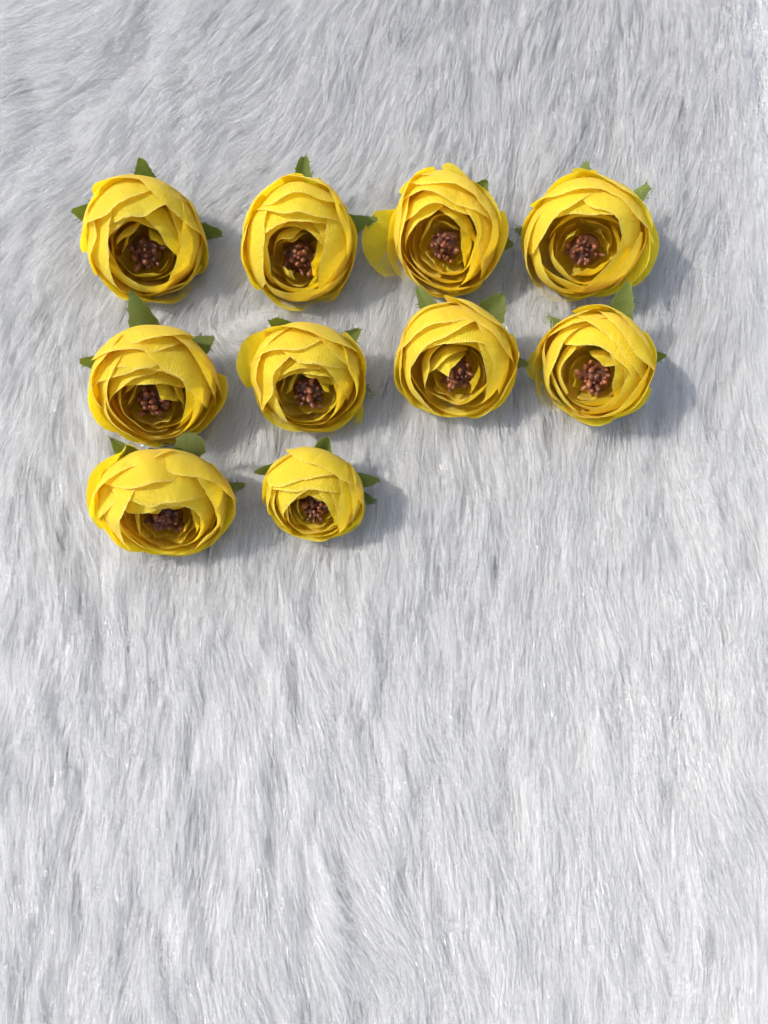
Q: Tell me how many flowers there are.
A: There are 10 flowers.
